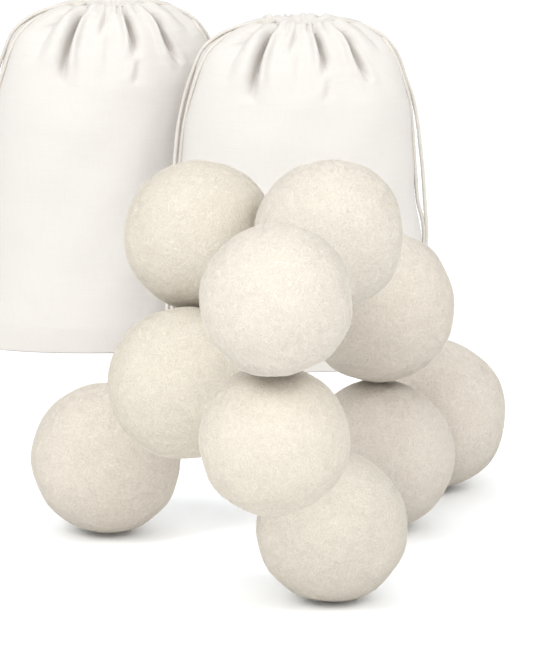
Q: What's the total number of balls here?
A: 10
